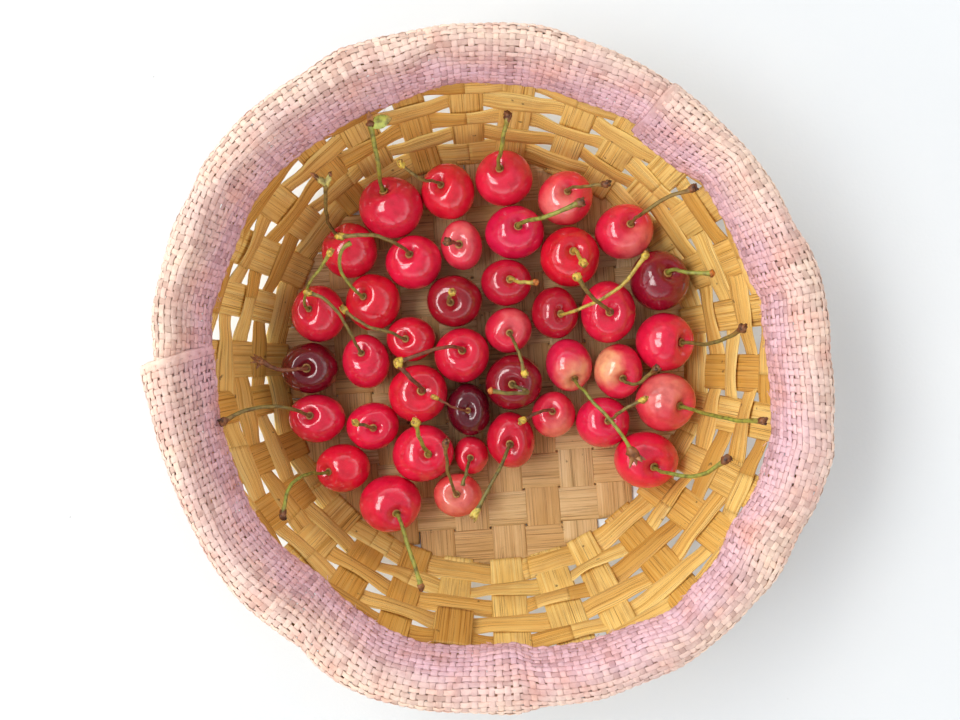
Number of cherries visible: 40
